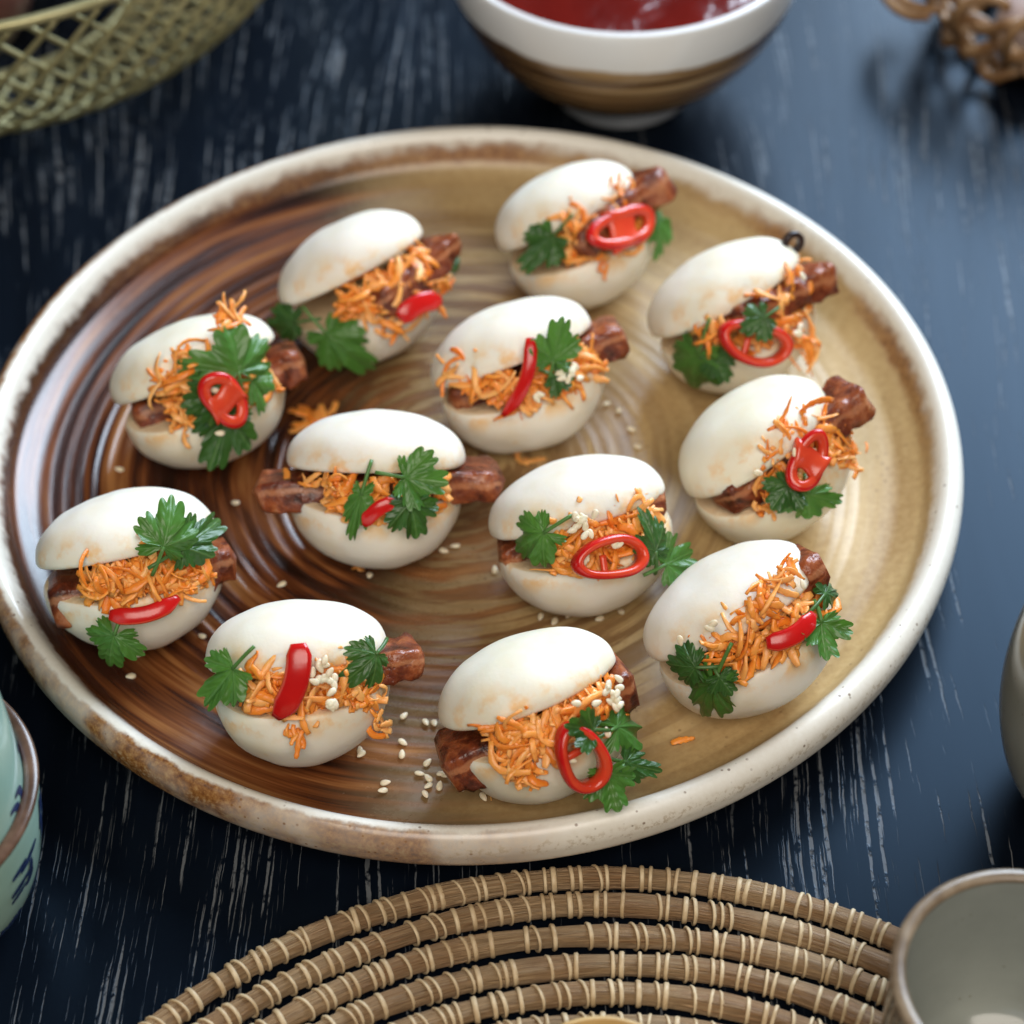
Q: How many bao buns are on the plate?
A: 12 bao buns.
